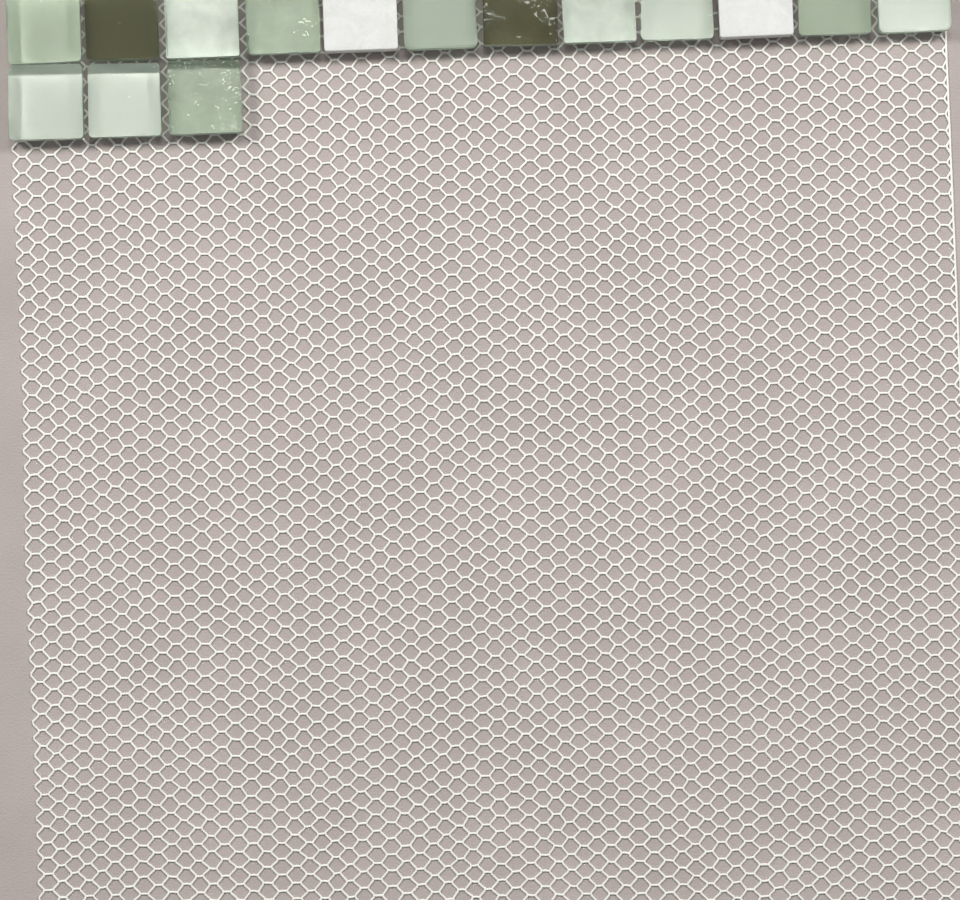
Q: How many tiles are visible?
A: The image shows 15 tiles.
